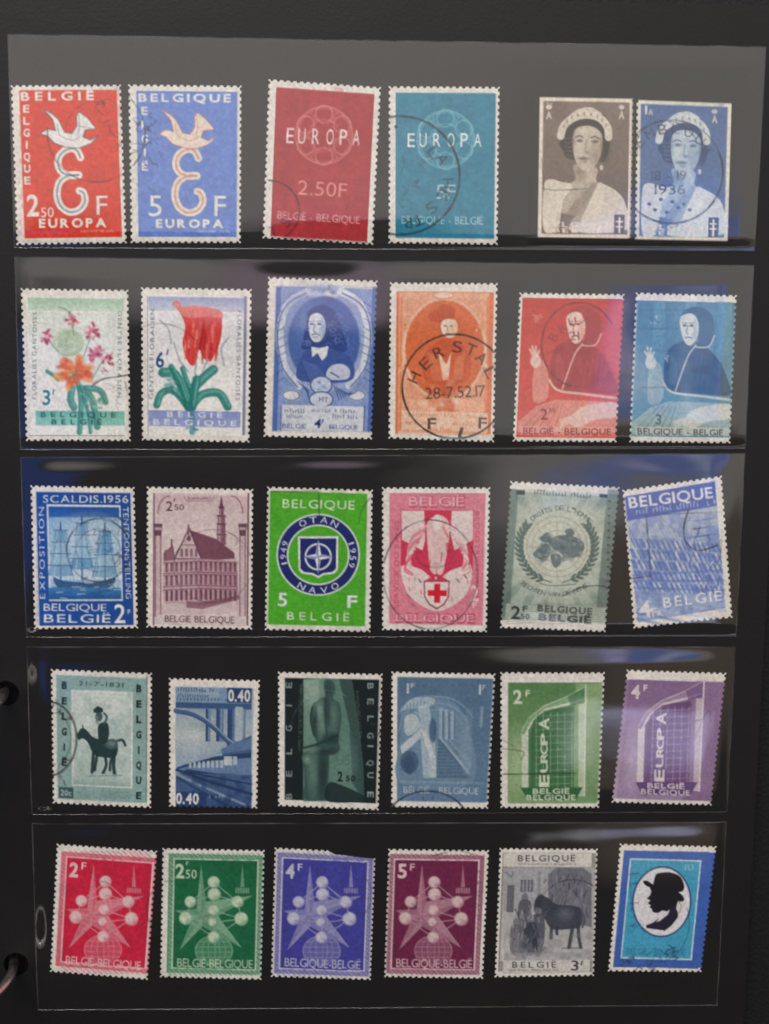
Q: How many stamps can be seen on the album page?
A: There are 30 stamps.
